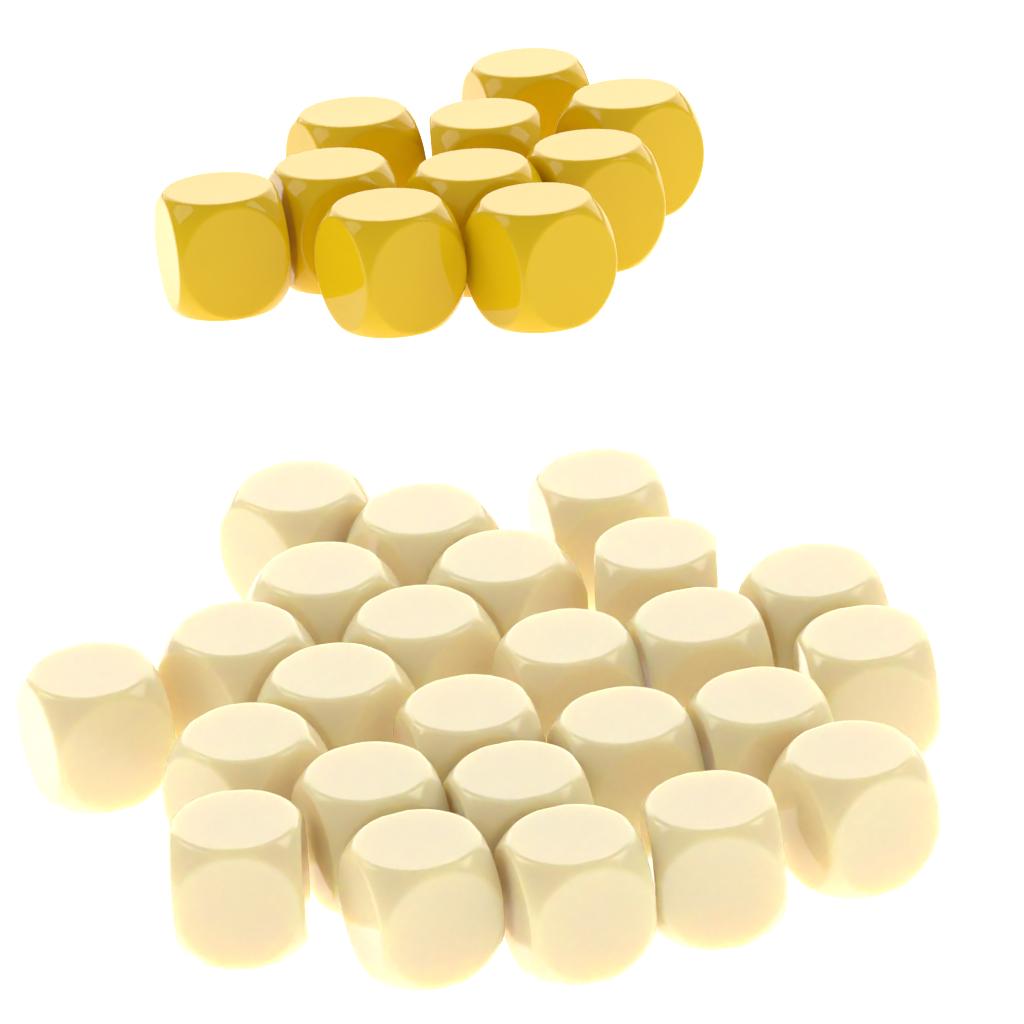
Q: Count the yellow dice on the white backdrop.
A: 10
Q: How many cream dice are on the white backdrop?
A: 25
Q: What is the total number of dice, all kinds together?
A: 35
